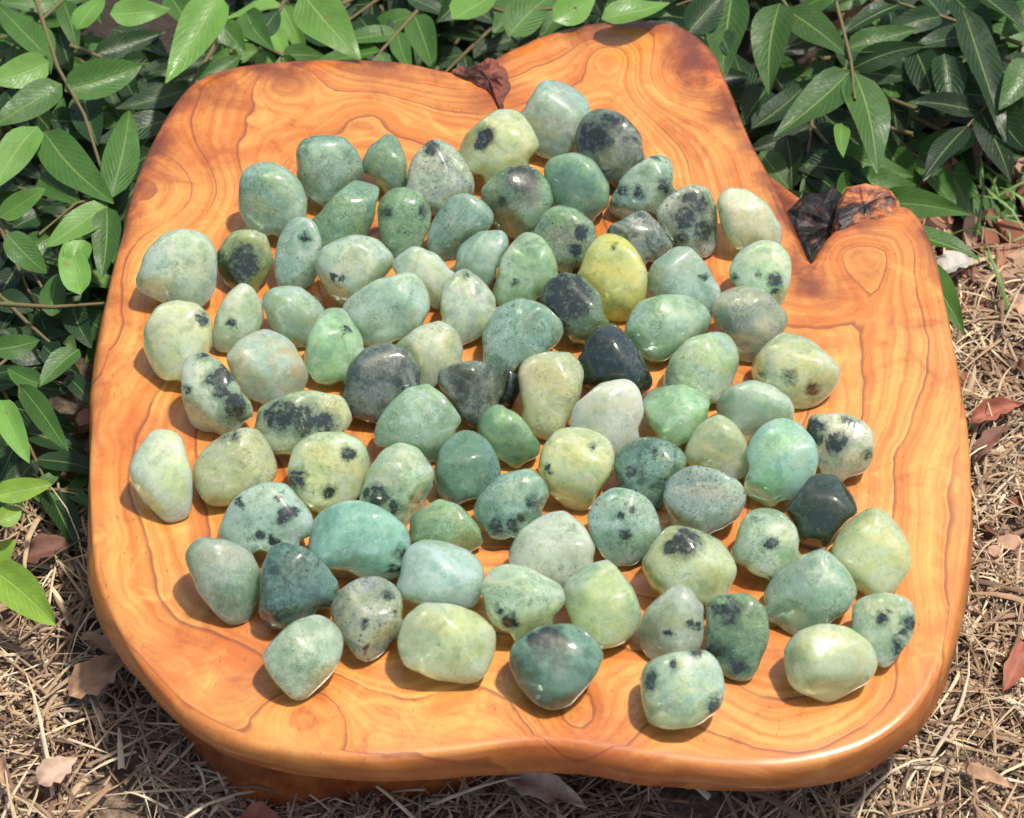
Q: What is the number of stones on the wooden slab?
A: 89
